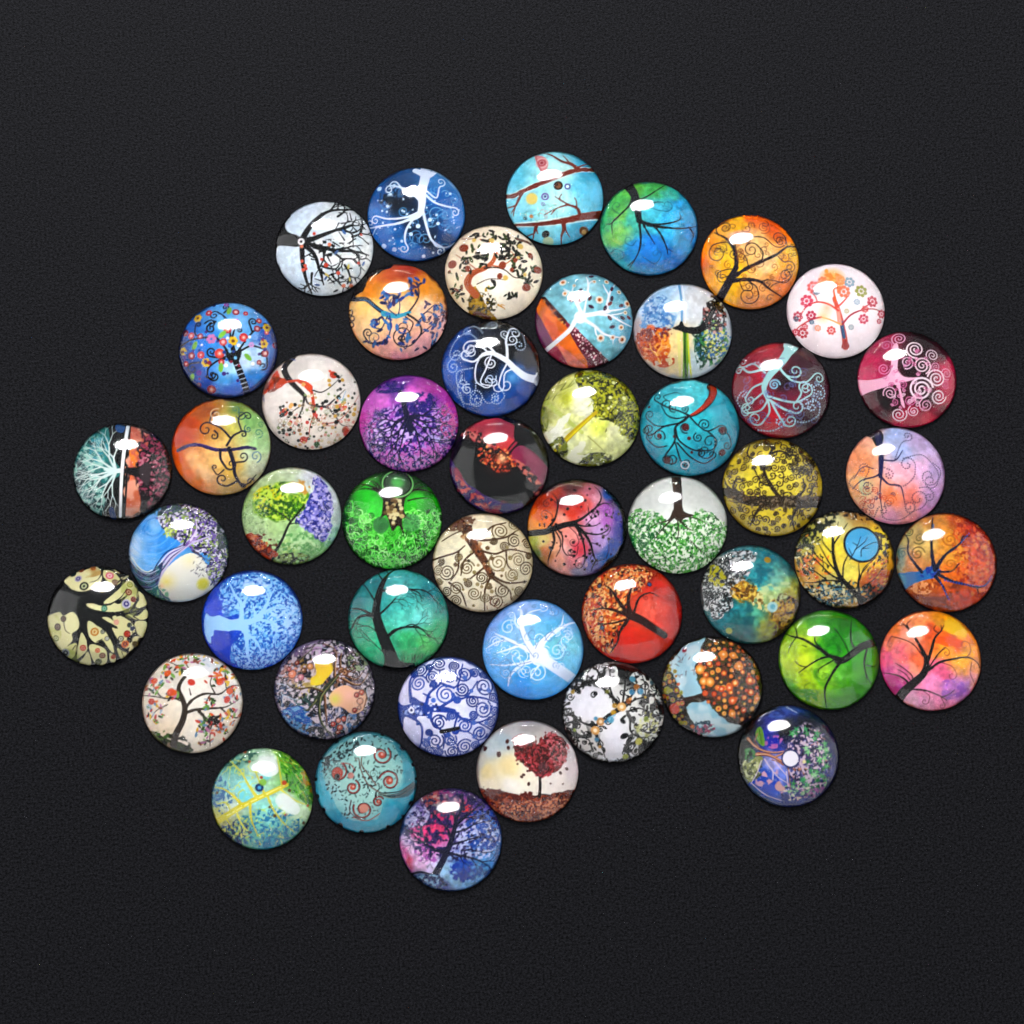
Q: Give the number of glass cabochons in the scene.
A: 49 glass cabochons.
